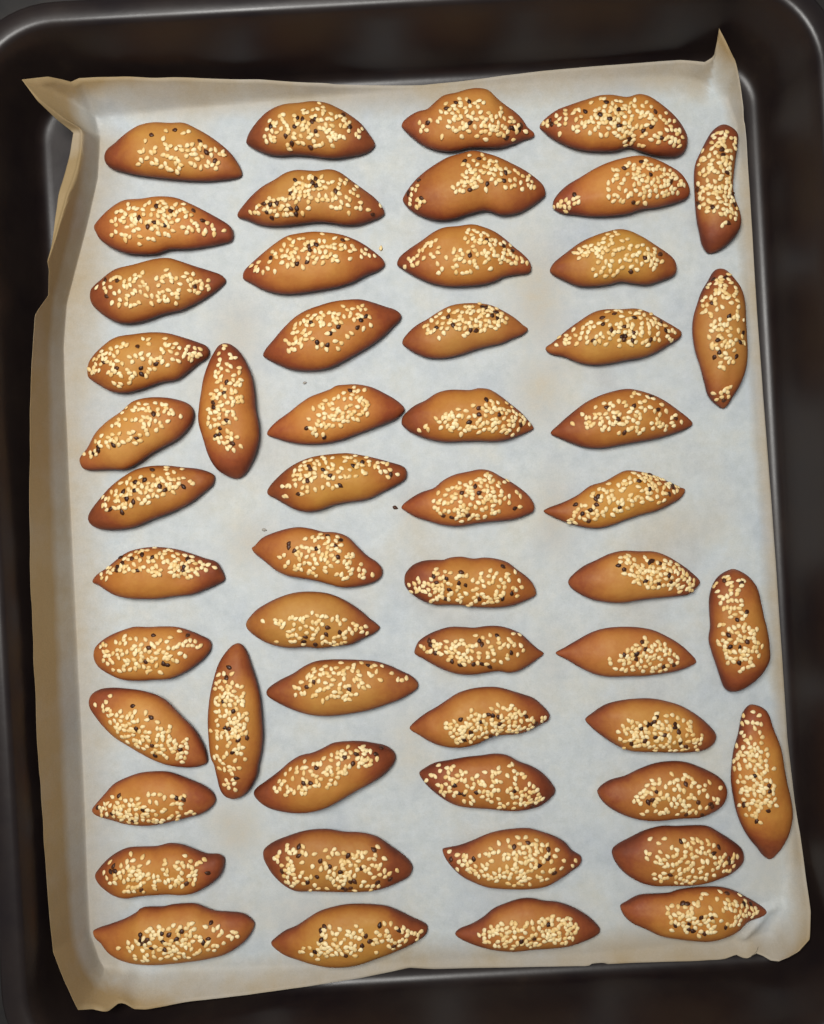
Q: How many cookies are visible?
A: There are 54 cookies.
